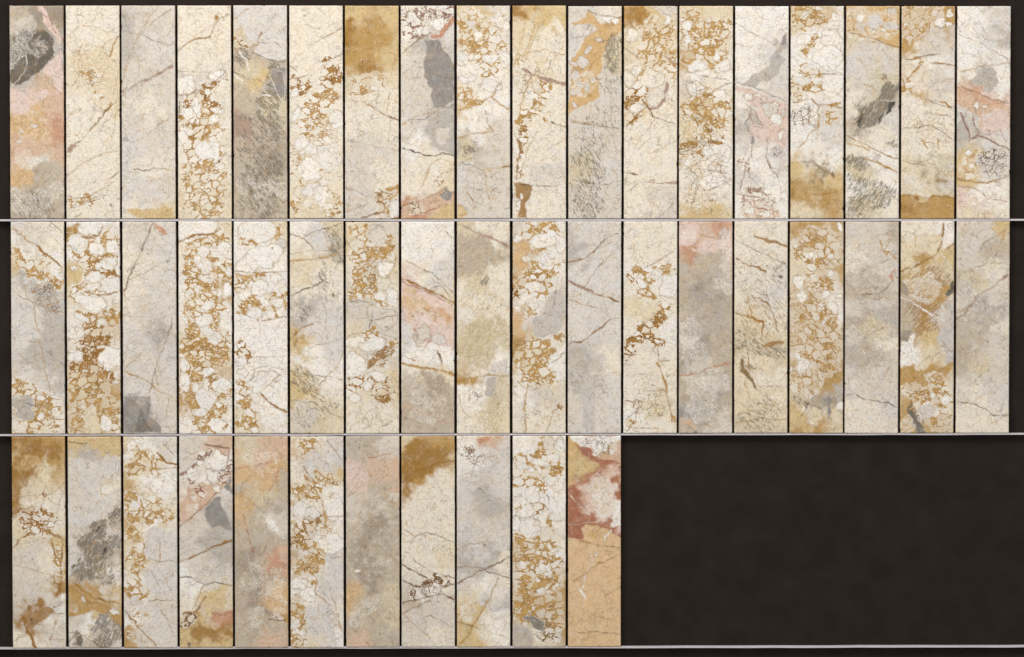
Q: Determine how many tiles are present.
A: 47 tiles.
